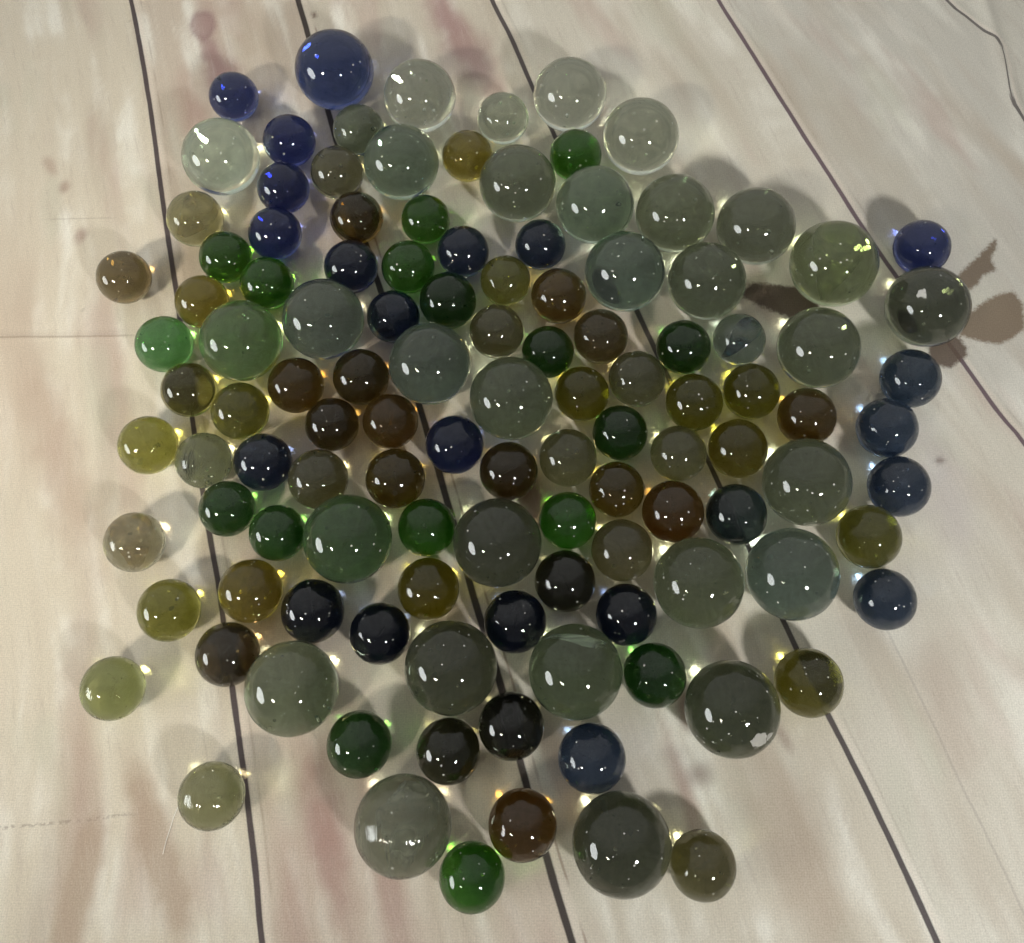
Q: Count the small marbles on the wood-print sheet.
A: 87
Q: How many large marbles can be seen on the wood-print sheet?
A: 30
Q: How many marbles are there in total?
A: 117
